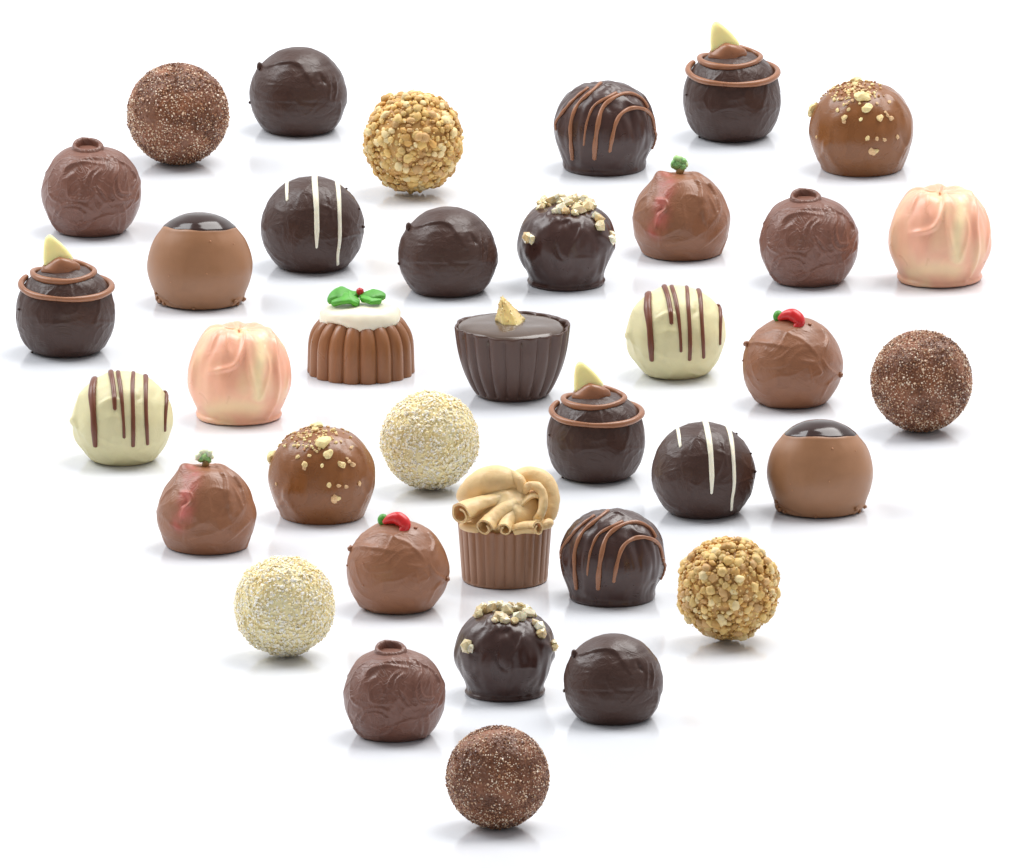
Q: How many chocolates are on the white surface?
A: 37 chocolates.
